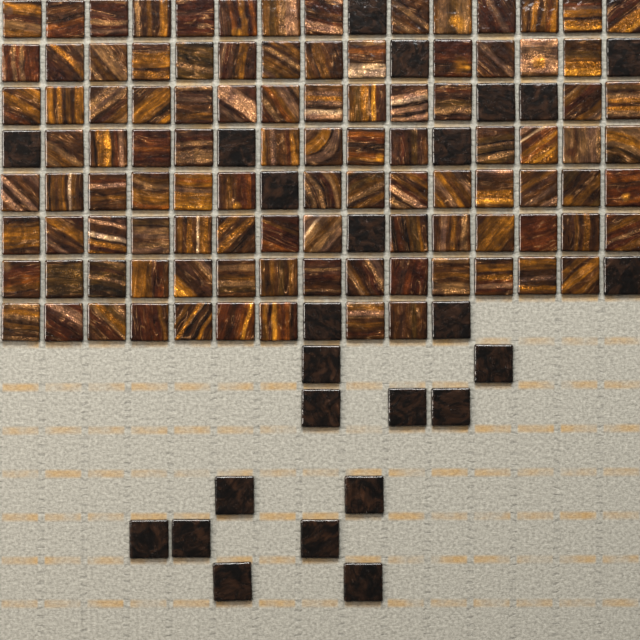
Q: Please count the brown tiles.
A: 103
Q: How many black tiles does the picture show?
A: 25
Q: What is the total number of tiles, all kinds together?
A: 128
